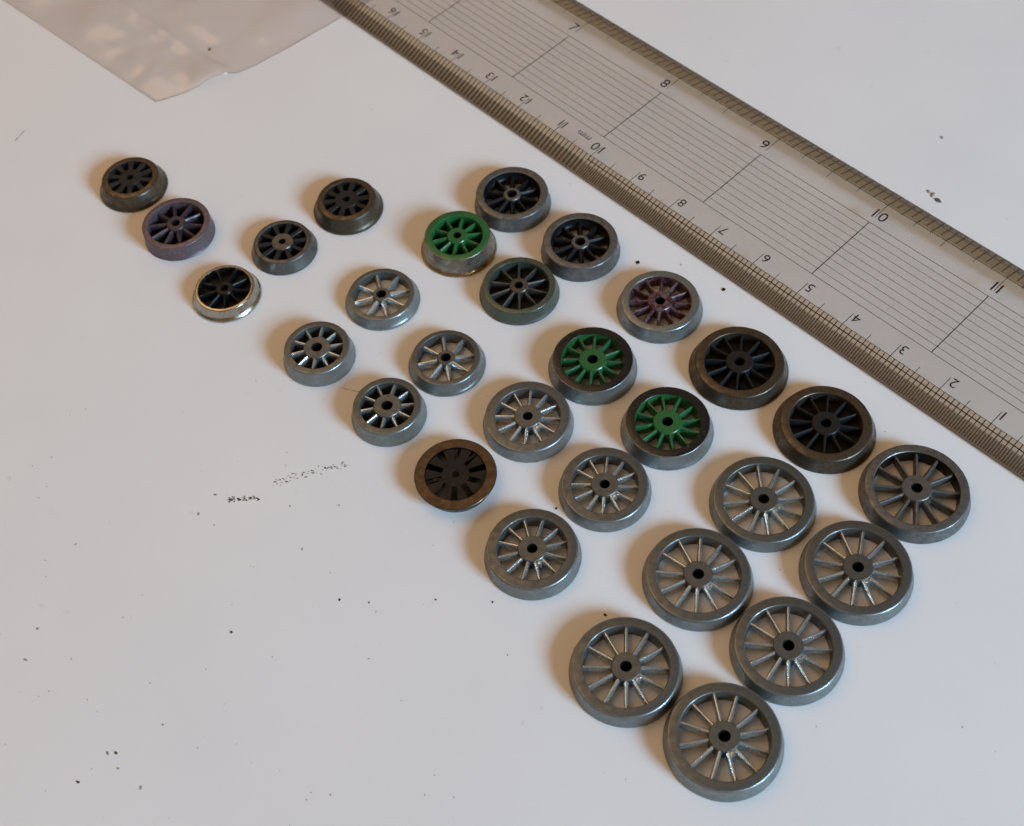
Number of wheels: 29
